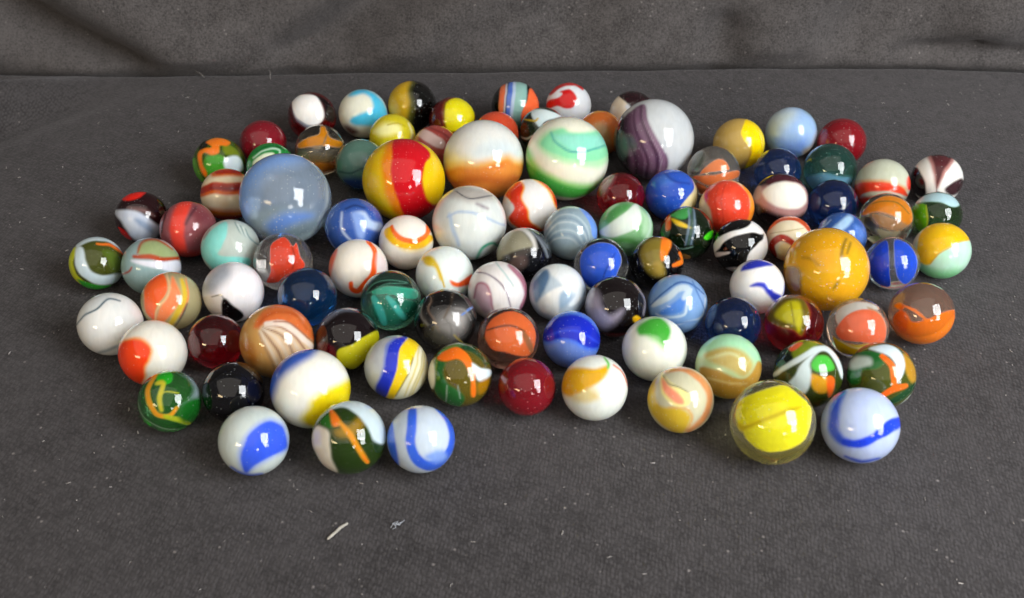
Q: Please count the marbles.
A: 100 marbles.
